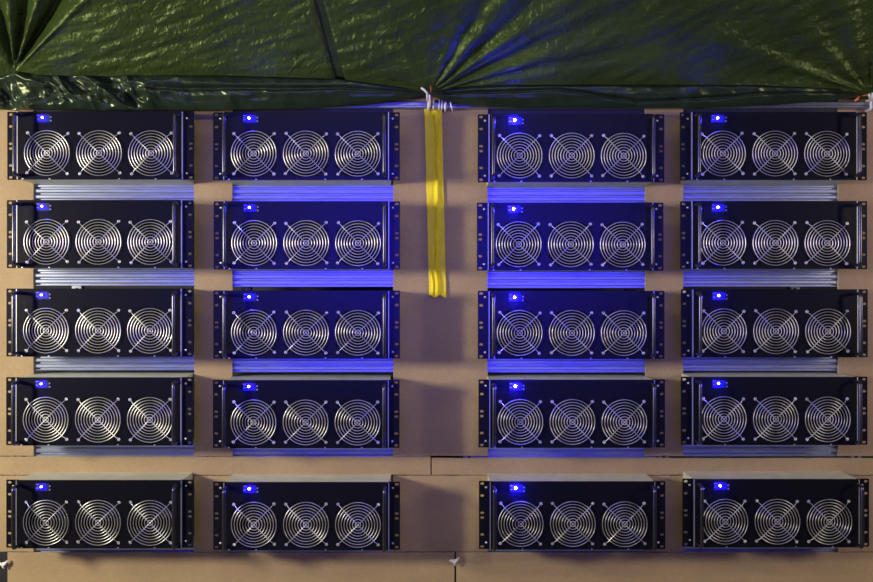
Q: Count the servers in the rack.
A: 20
